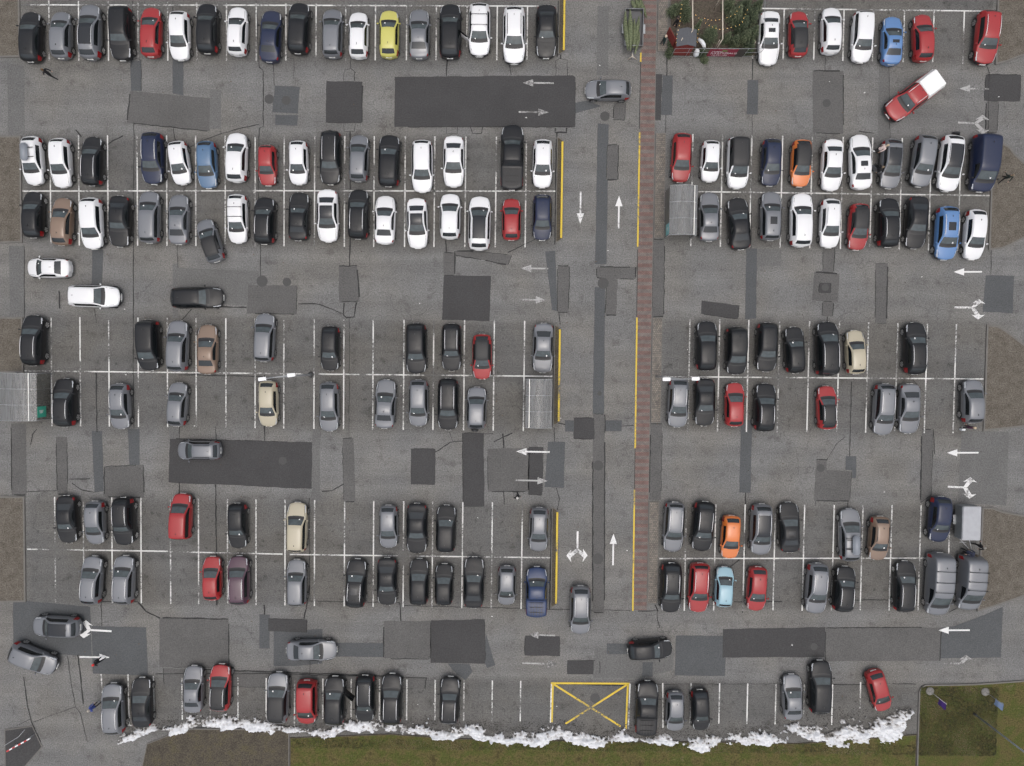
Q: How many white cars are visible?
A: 33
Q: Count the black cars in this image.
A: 58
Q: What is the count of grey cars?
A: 49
